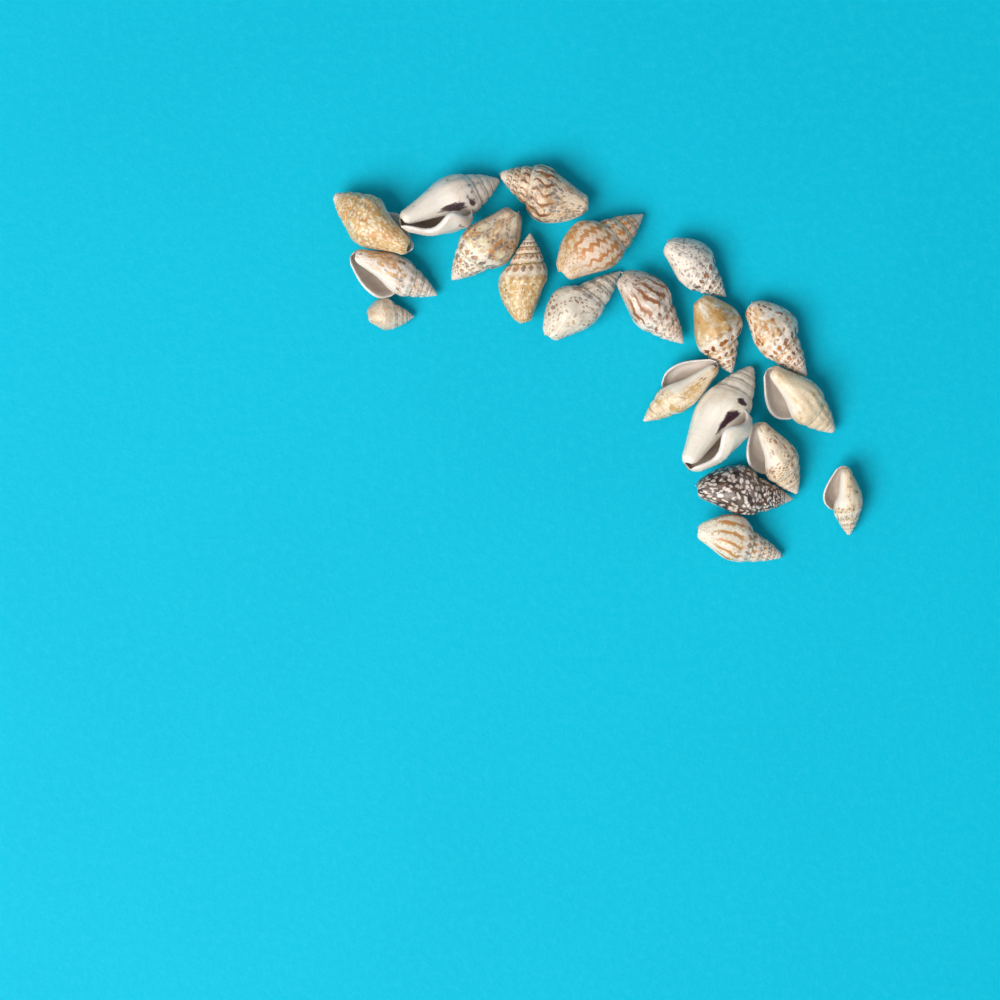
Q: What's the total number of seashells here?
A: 20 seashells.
